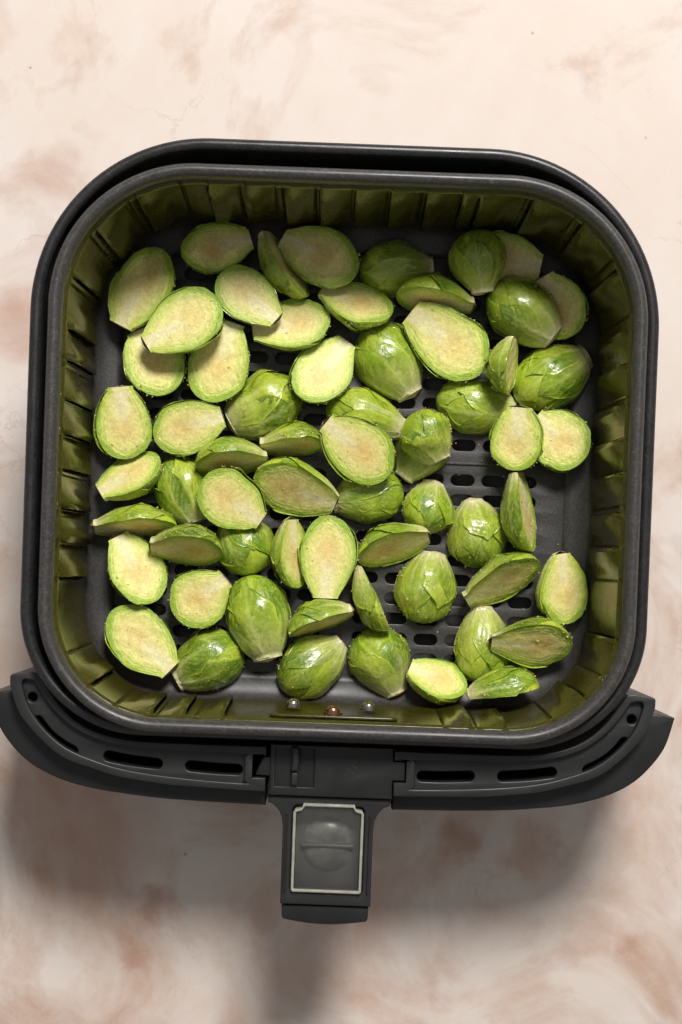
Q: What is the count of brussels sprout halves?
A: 63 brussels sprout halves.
